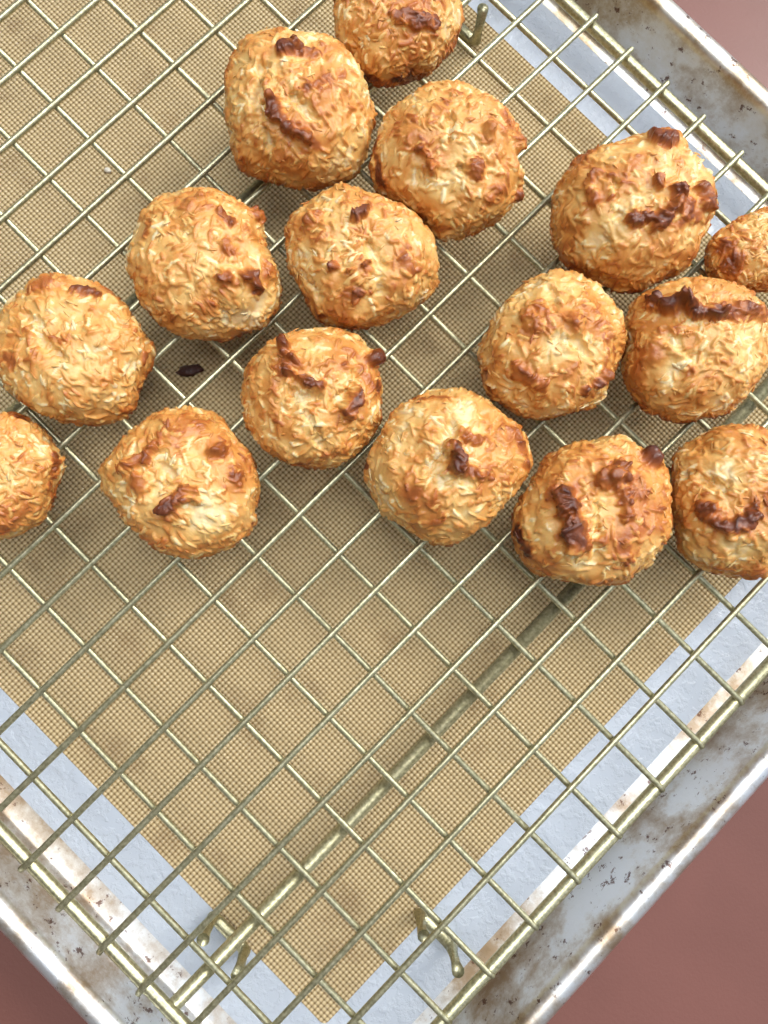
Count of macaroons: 16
